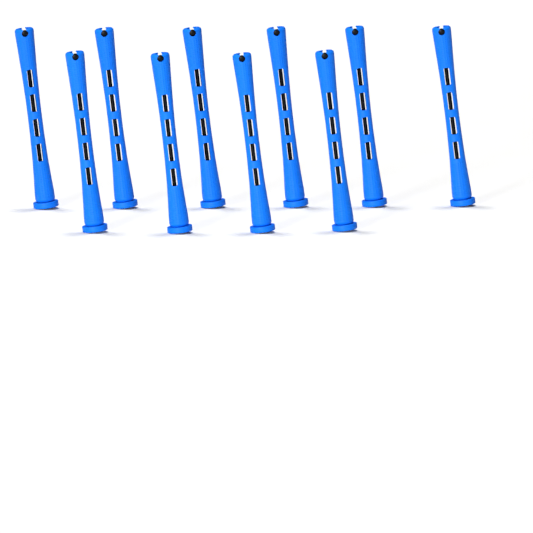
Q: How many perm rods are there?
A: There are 10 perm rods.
